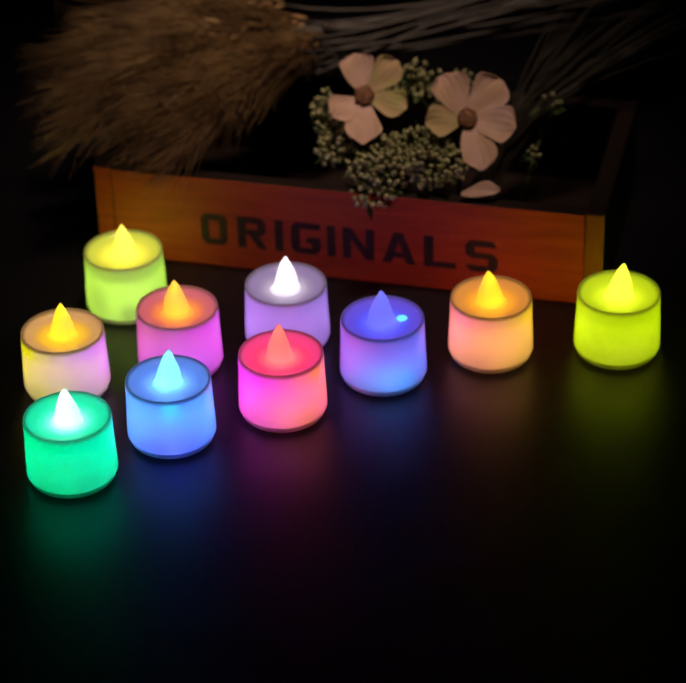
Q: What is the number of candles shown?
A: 10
